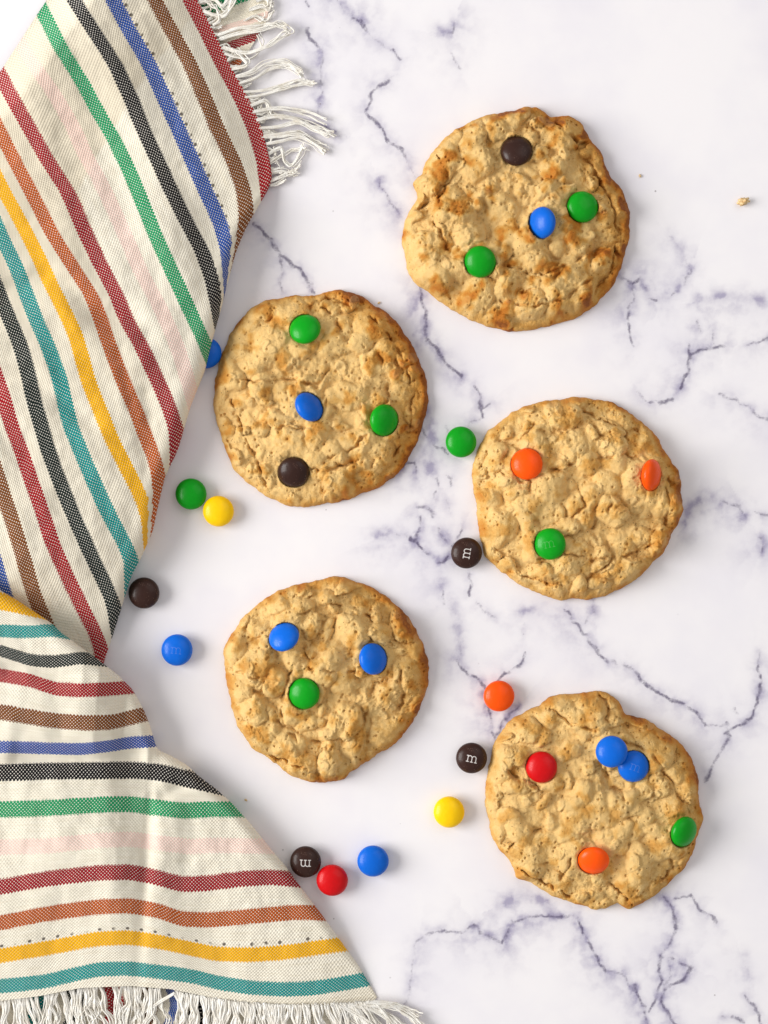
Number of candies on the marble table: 32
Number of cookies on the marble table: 5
